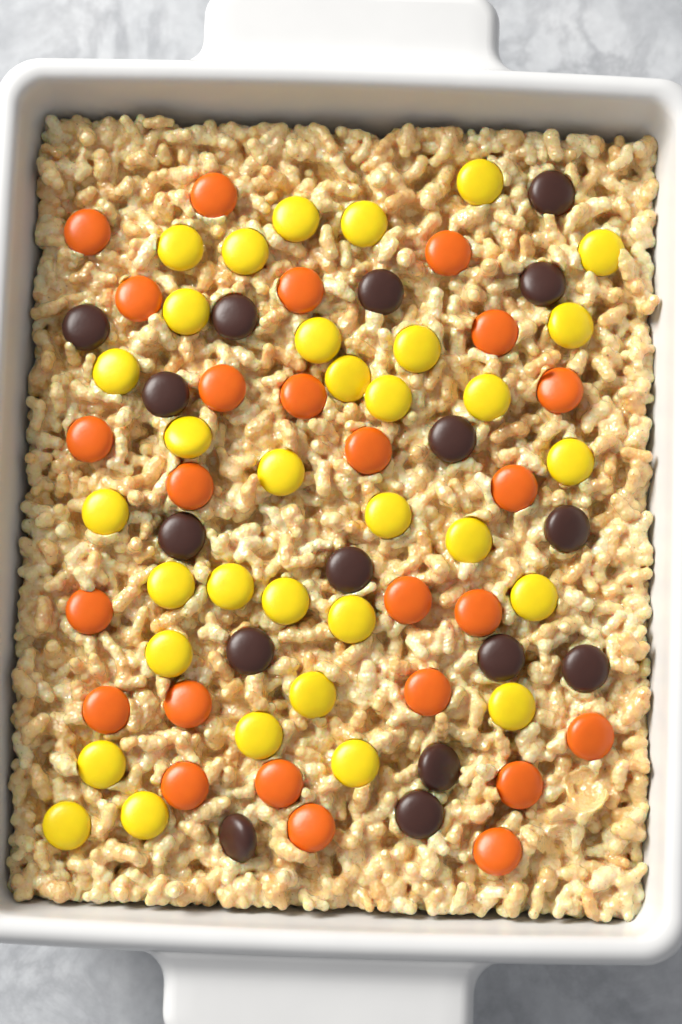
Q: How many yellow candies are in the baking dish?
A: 33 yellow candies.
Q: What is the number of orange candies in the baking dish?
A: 25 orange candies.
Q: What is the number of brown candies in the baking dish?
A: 16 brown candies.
